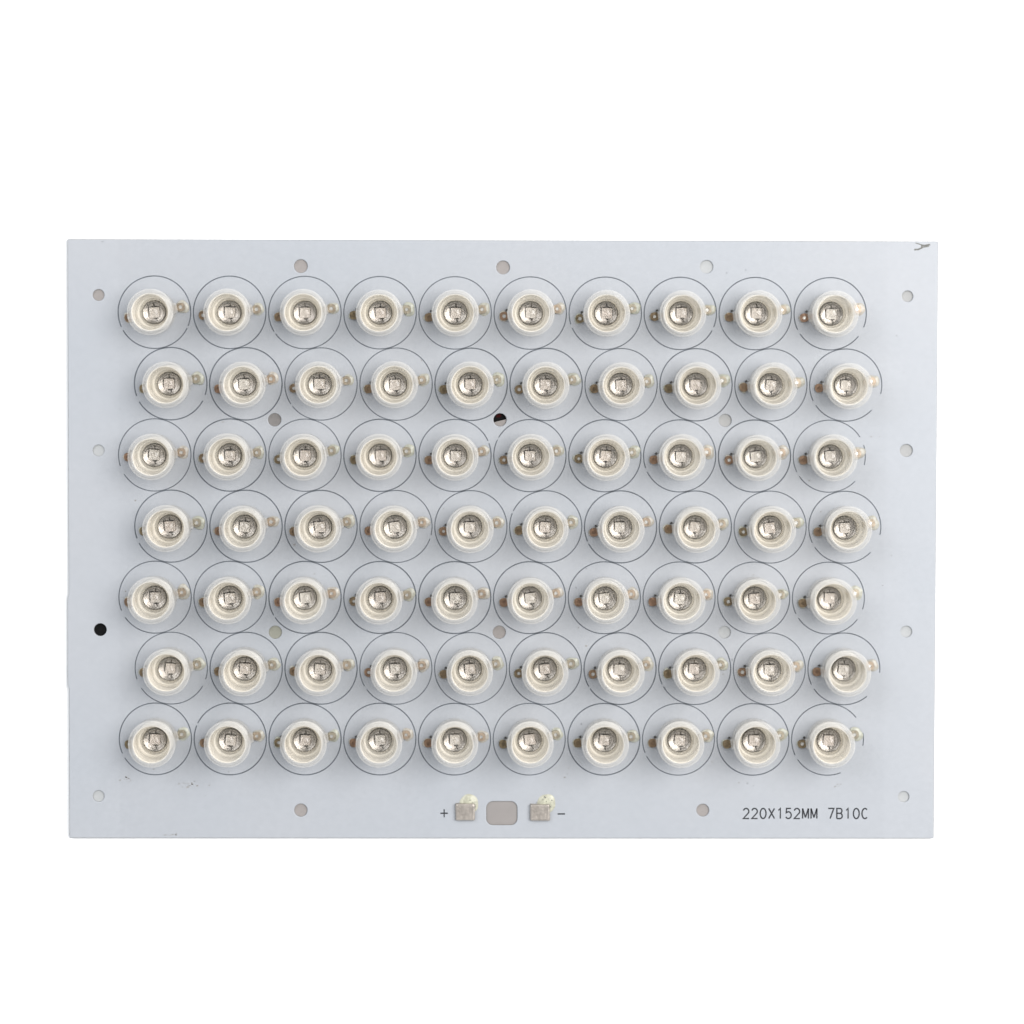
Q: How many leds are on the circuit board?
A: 70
